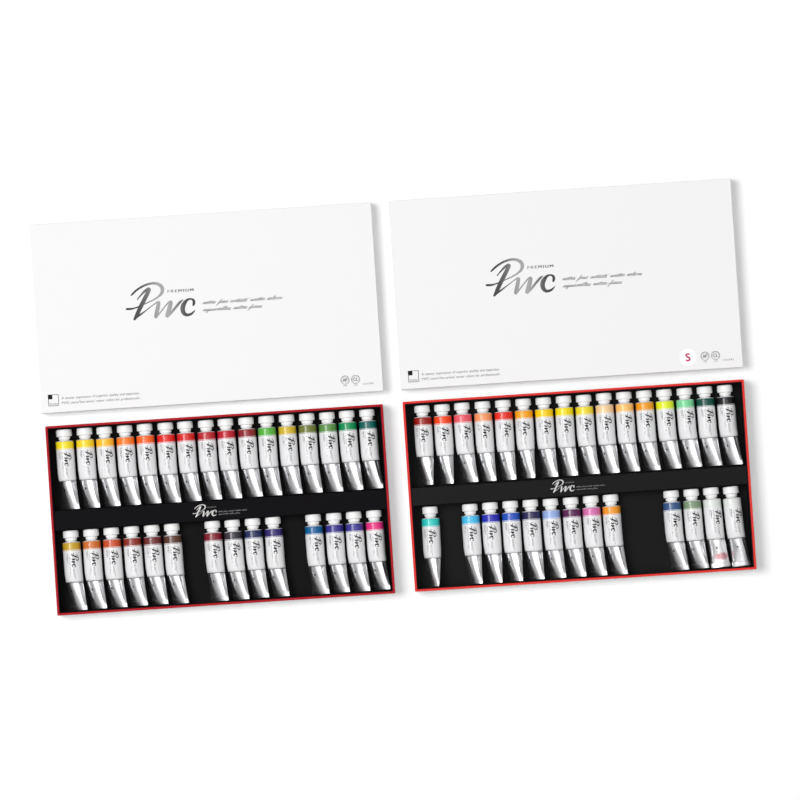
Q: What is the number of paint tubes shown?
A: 59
